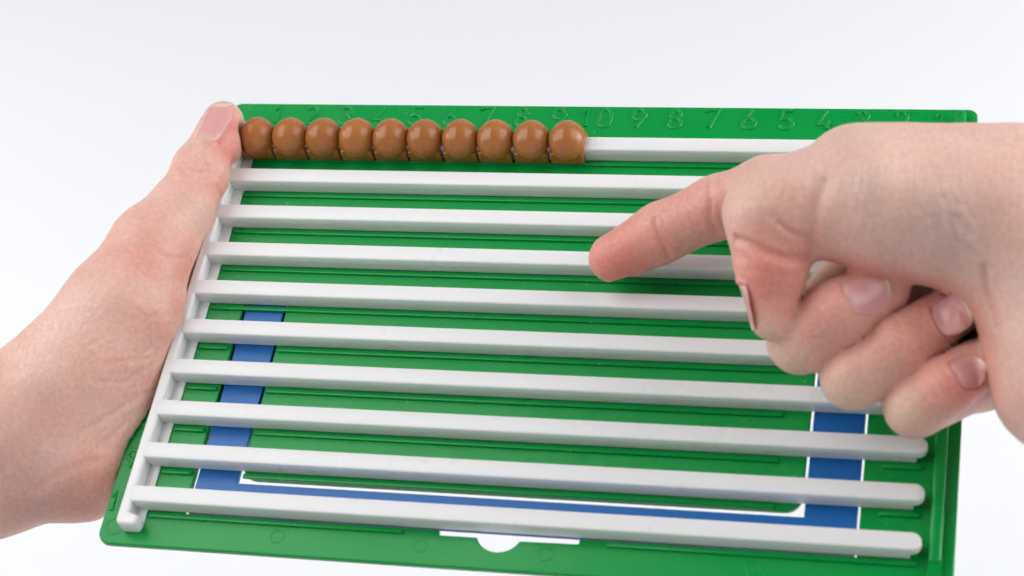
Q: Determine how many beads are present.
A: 10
